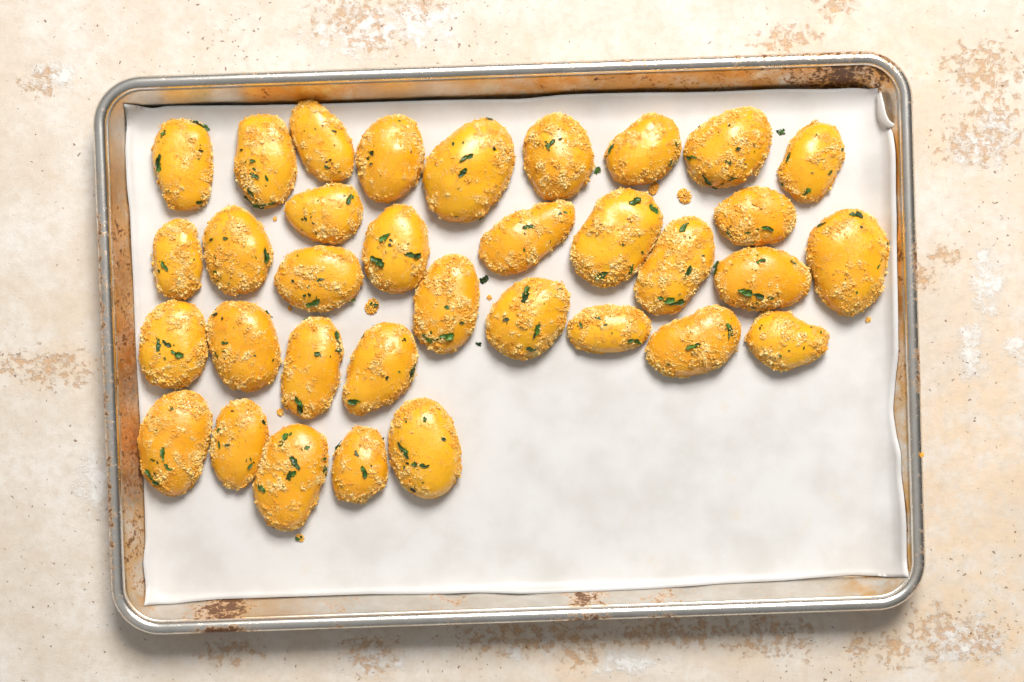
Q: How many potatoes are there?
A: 34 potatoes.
